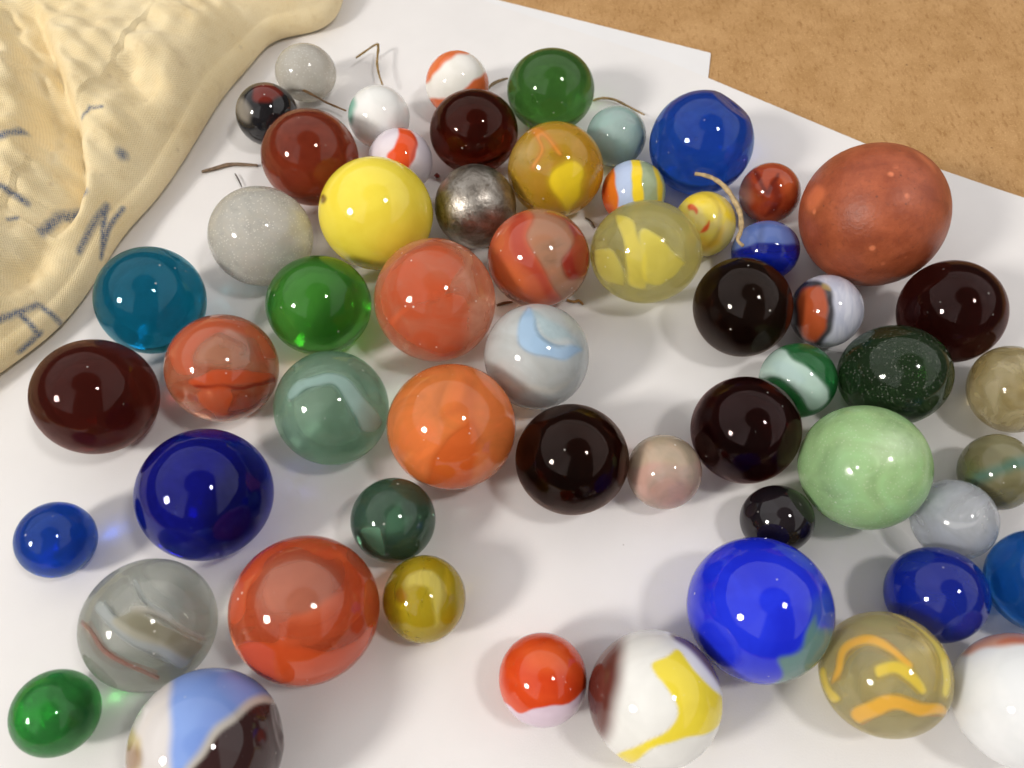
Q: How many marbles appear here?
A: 57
